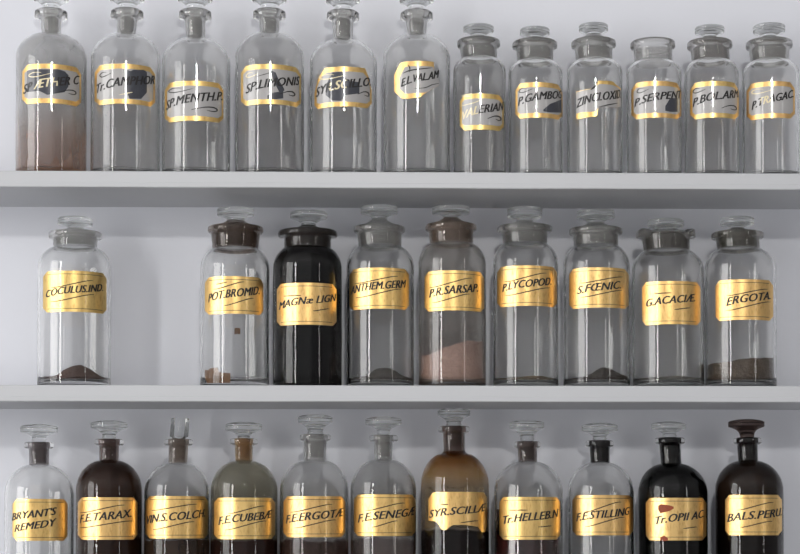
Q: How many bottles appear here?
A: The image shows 32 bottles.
